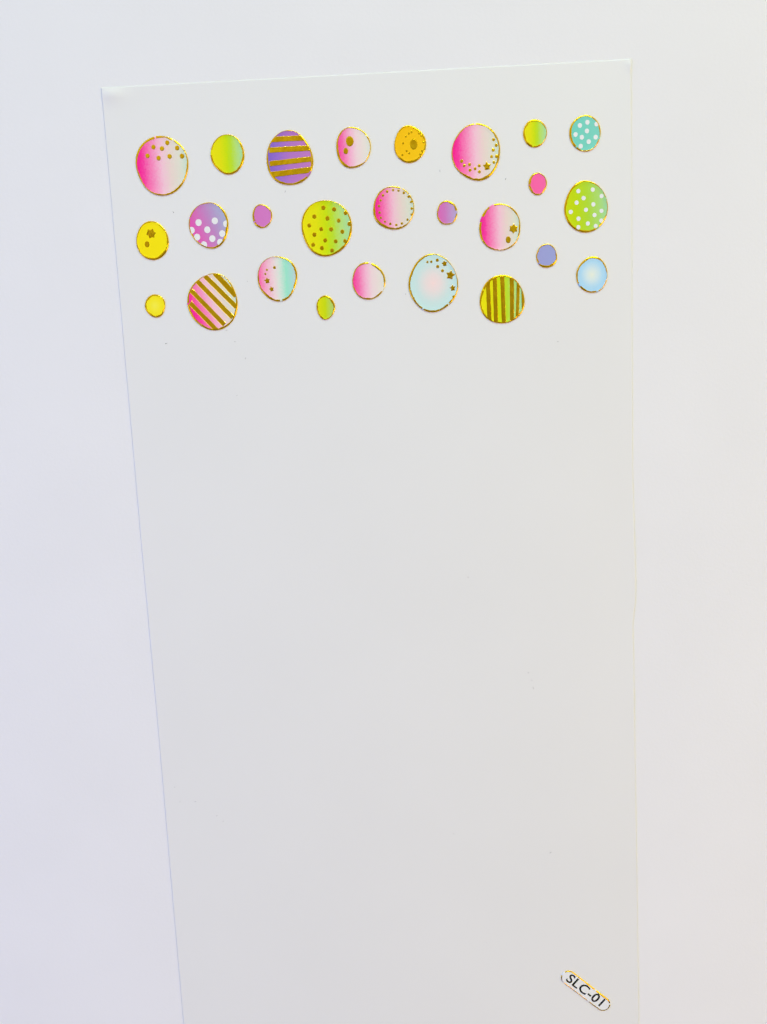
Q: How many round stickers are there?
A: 26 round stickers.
